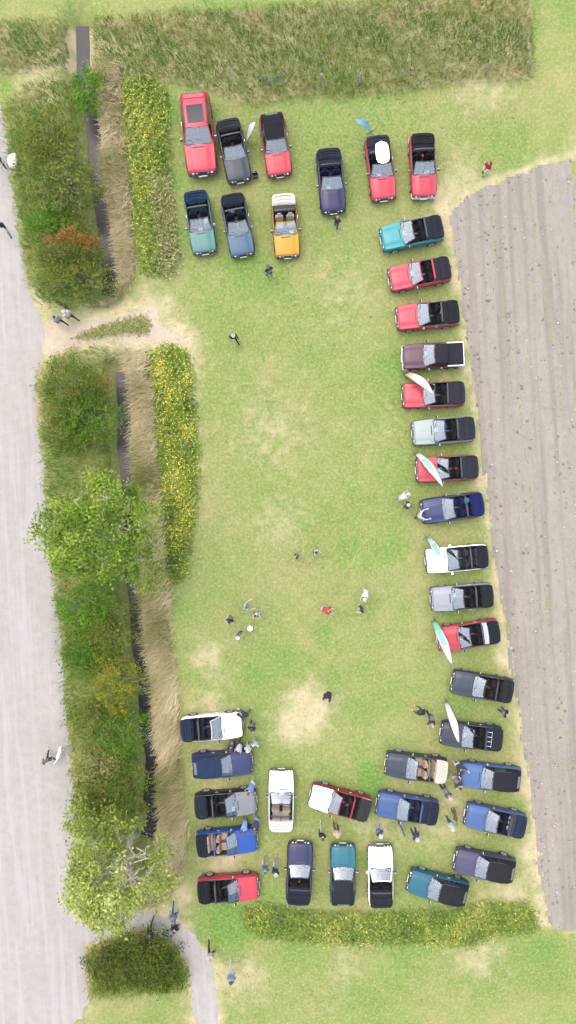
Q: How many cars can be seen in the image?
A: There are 38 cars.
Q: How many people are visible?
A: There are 49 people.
